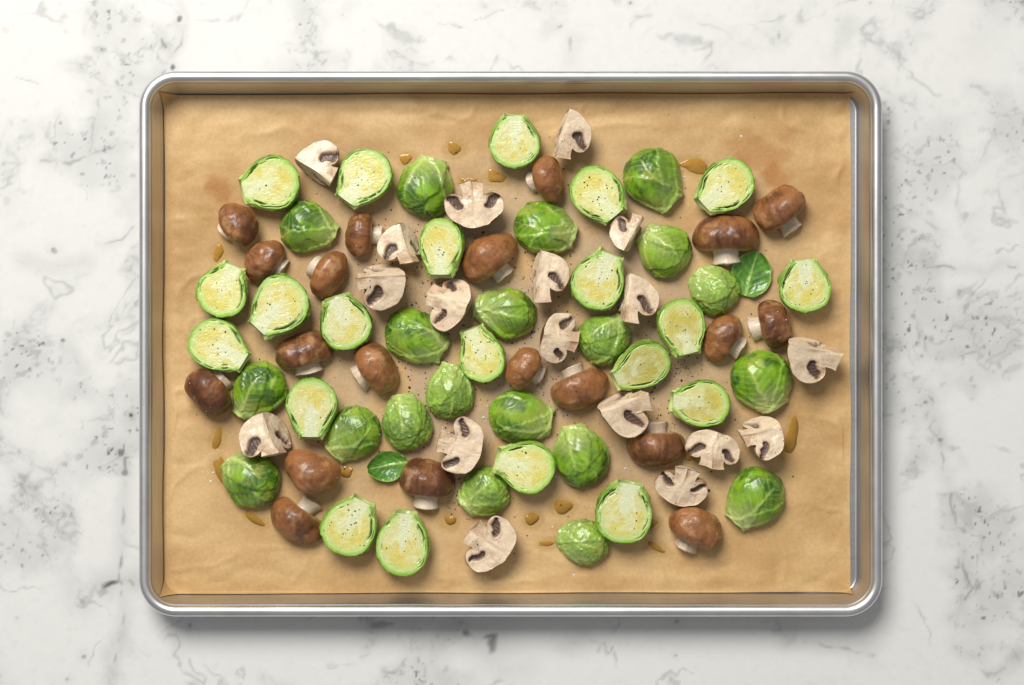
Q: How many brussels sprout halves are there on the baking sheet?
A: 41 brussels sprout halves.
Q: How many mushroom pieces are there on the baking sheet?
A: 38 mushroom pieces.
